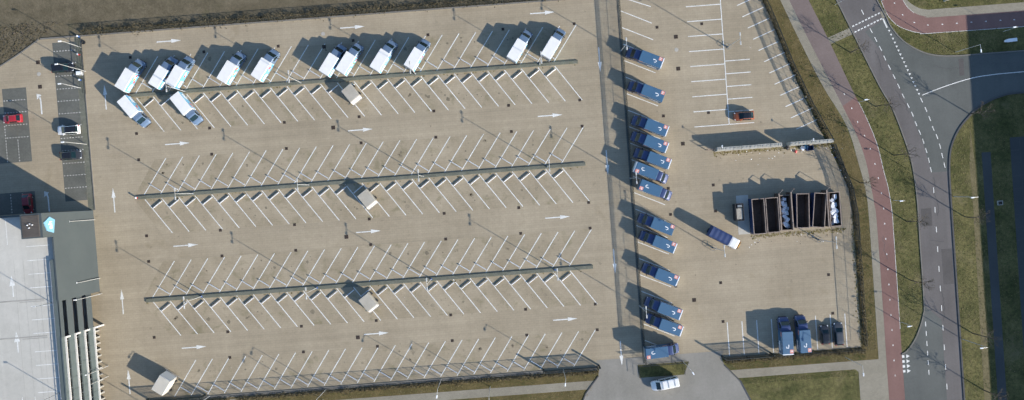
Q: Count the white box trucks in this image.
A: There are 13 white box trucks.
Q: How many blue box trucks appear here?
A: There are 15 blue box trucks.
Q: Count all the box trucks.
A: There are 28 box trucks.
